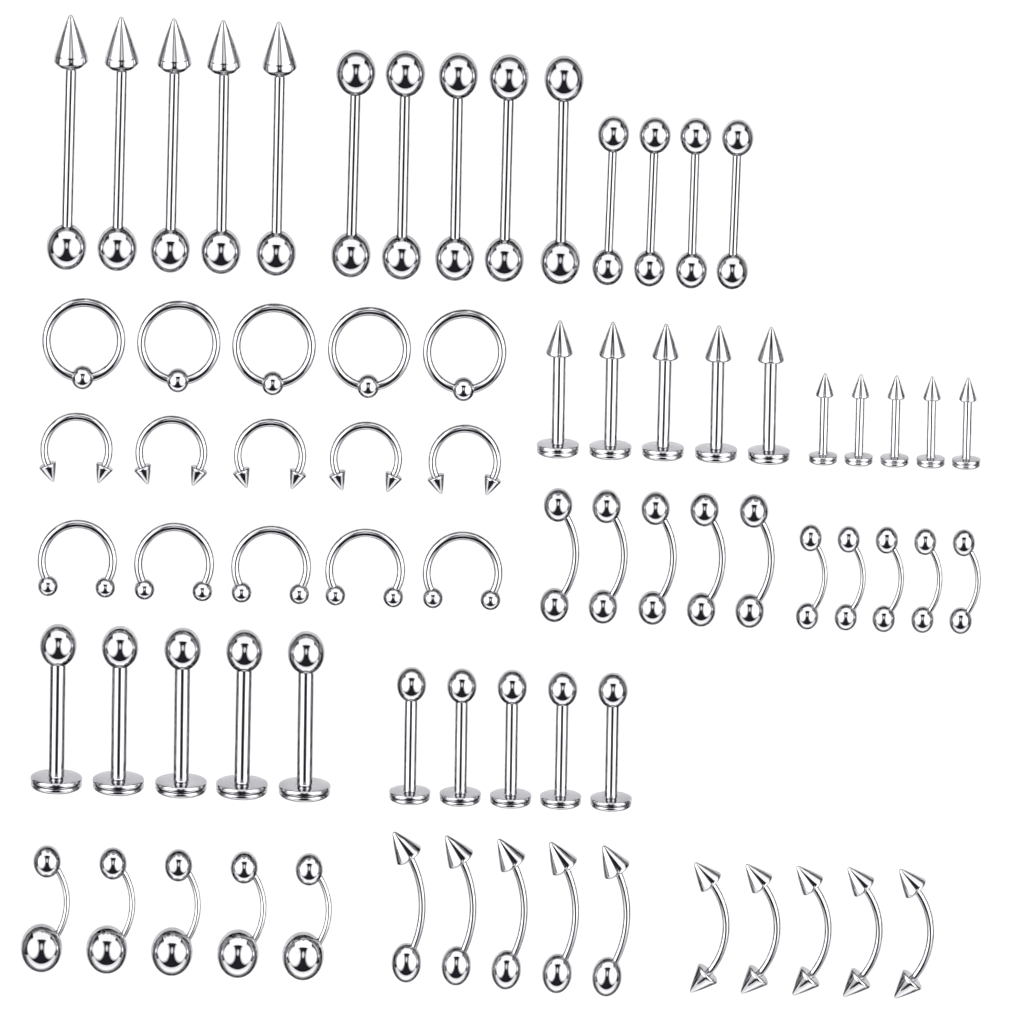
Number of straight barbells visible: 14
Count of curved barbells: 25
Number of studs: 20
